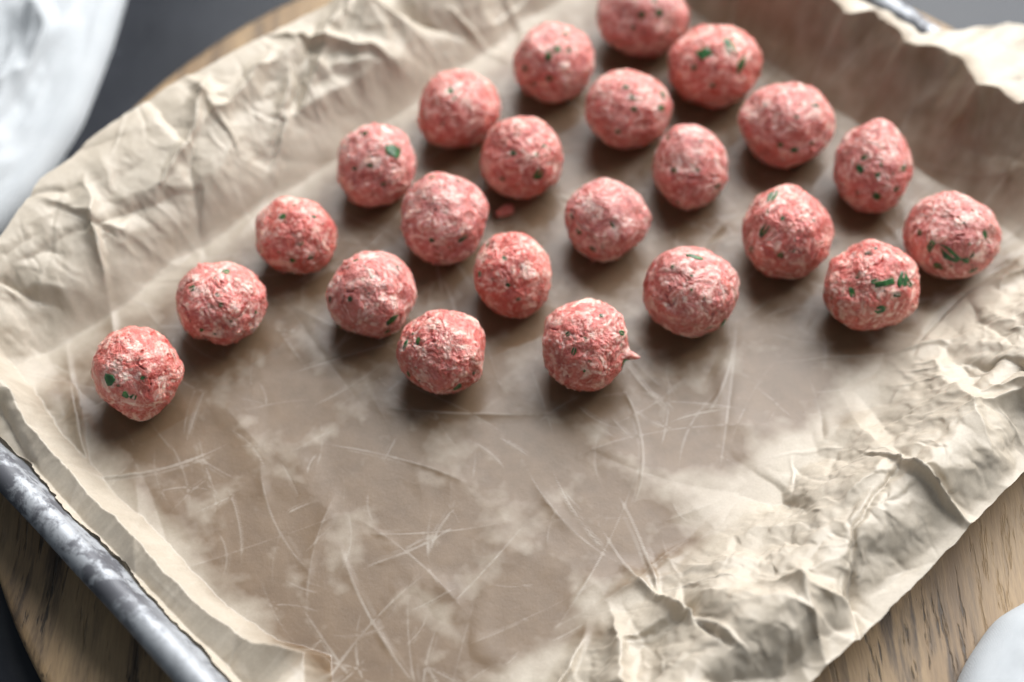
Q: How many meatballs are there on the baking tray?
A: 23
